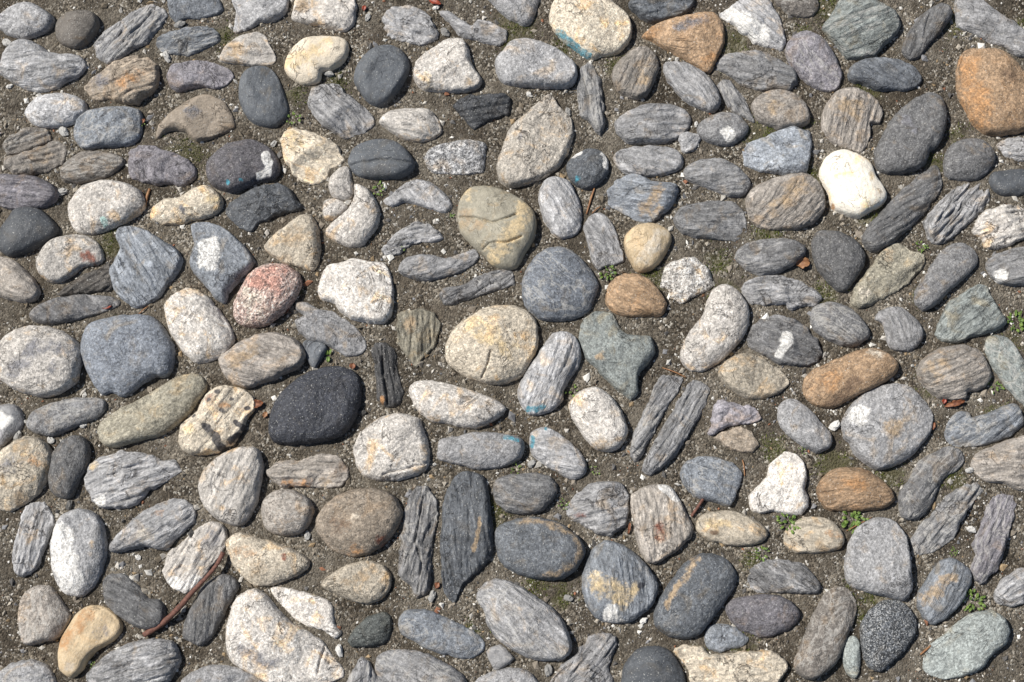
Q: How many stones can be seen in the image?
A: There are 200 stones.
